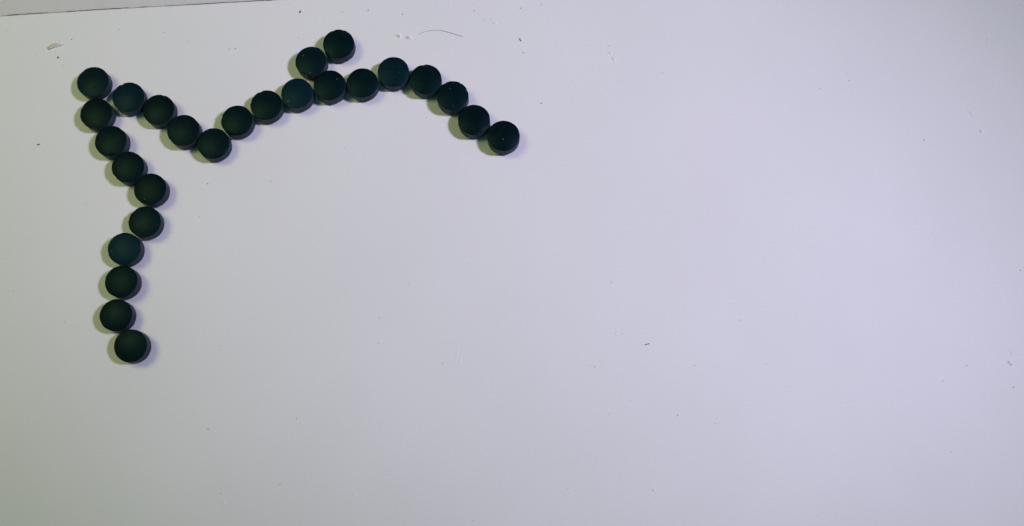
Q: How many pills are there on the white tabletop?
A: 26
